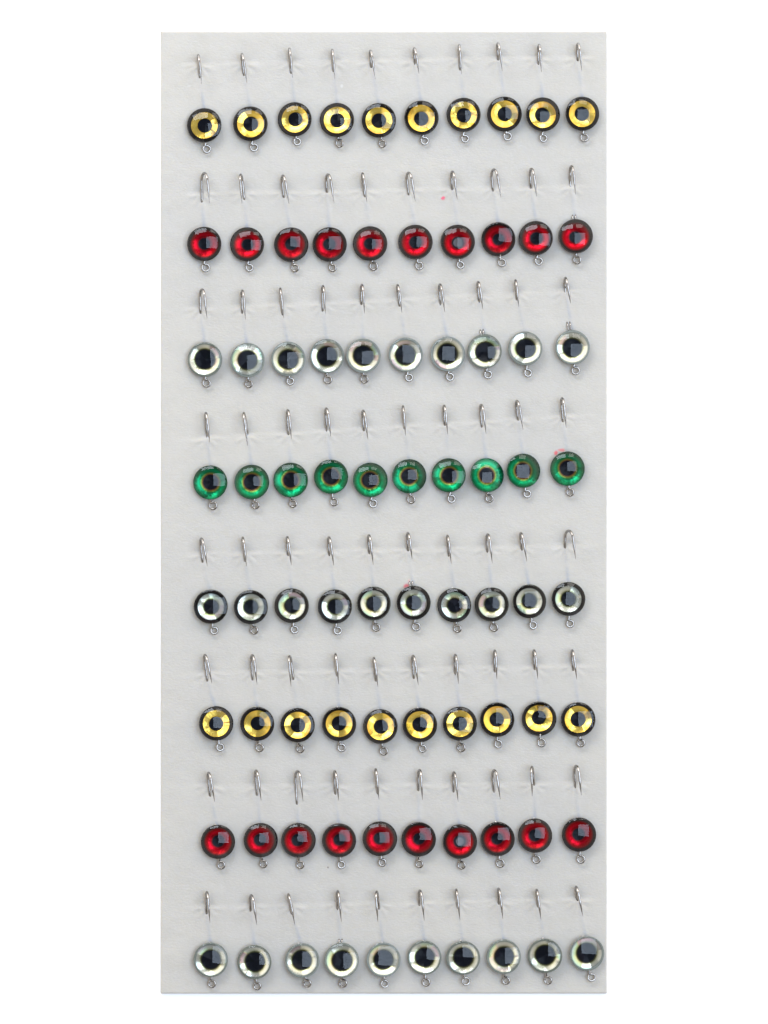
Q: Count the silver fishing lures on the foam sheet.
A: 30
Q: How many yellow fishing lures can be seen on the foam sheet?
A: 20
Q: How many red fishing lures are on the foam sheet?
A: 20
